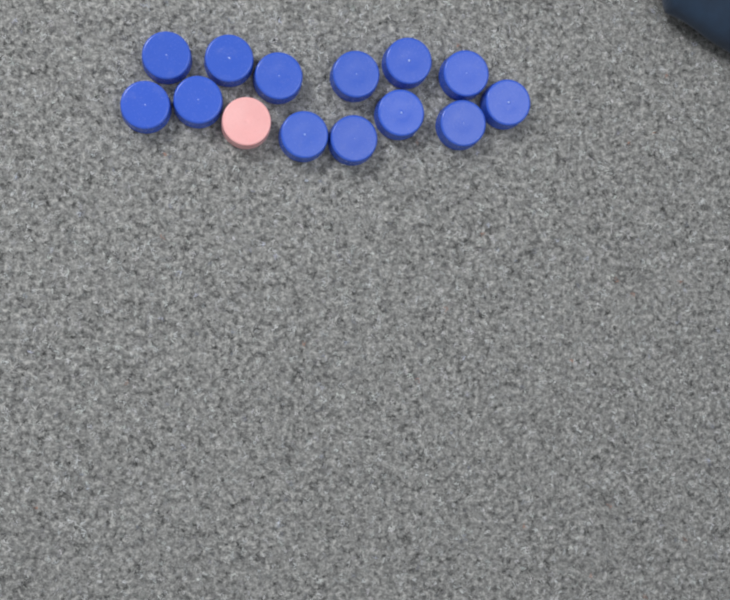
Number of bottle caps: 14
